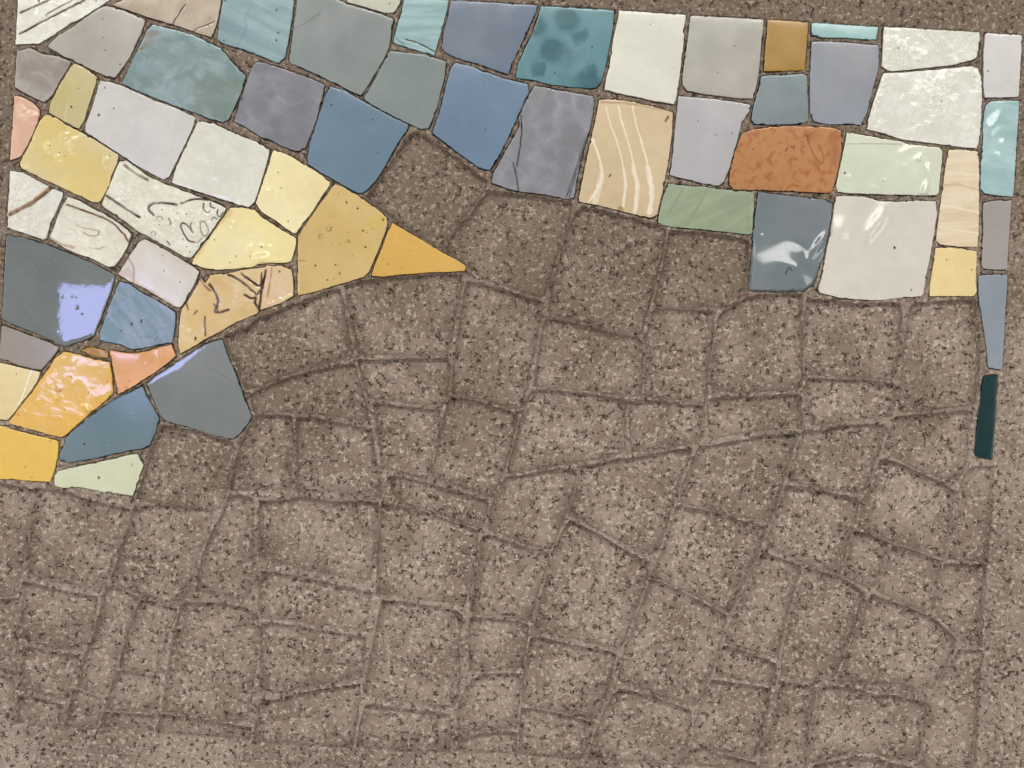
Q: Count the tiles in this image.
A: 63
